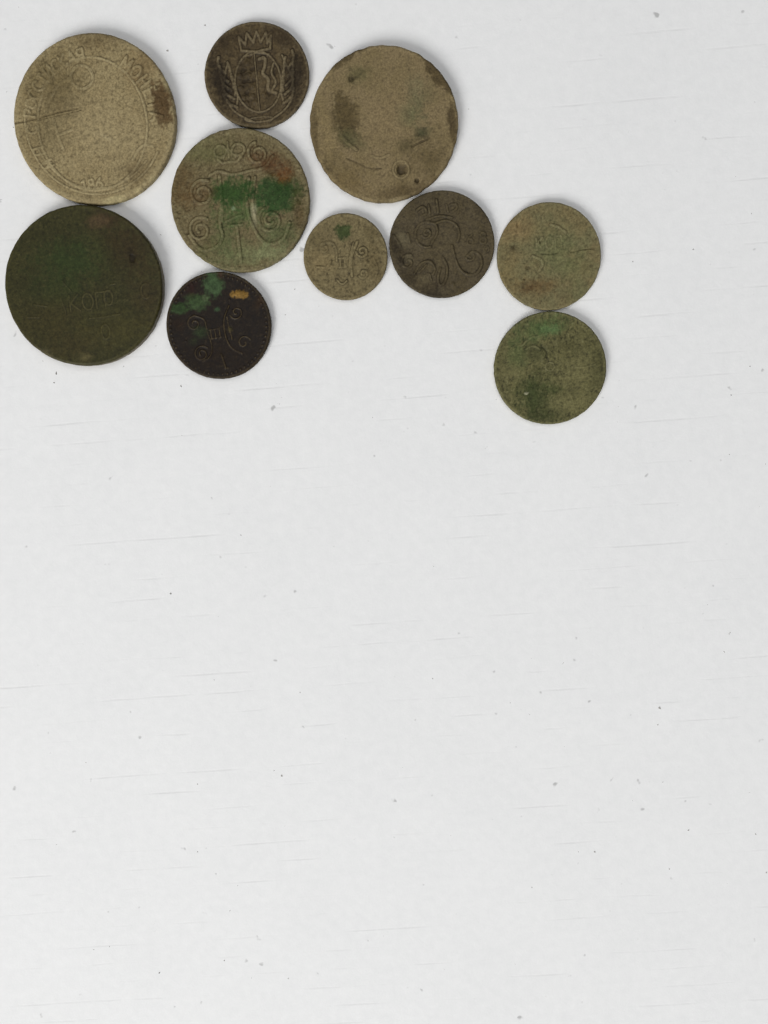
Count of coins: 10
